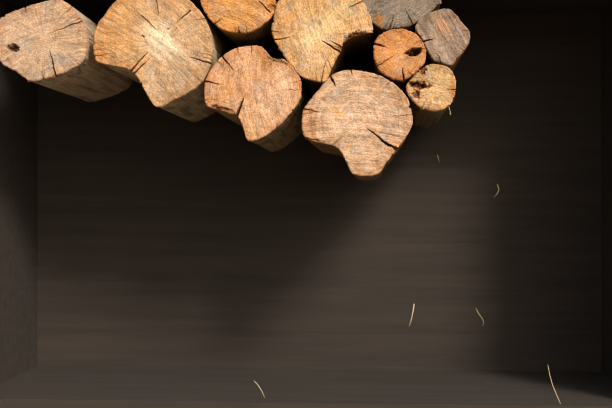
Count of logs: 10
